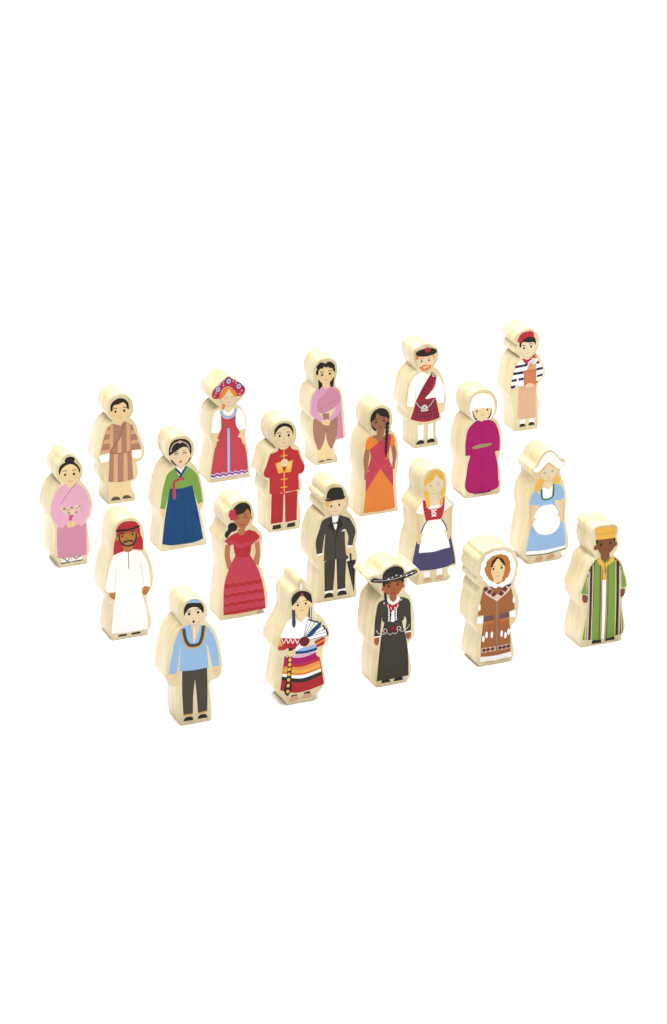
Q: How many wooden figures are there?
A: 20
